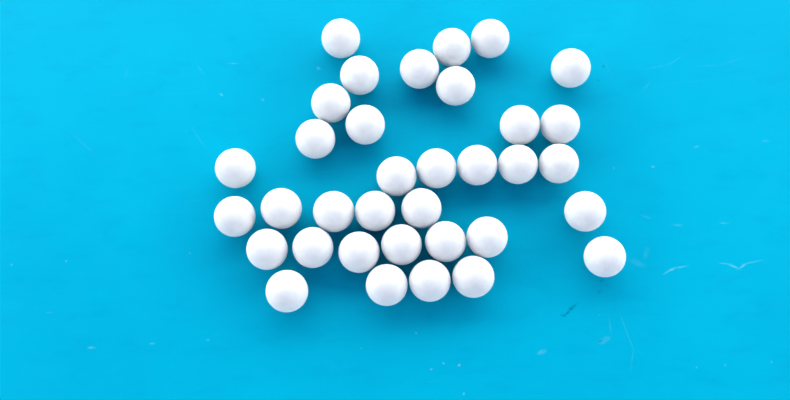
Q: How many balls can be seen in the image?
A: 35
